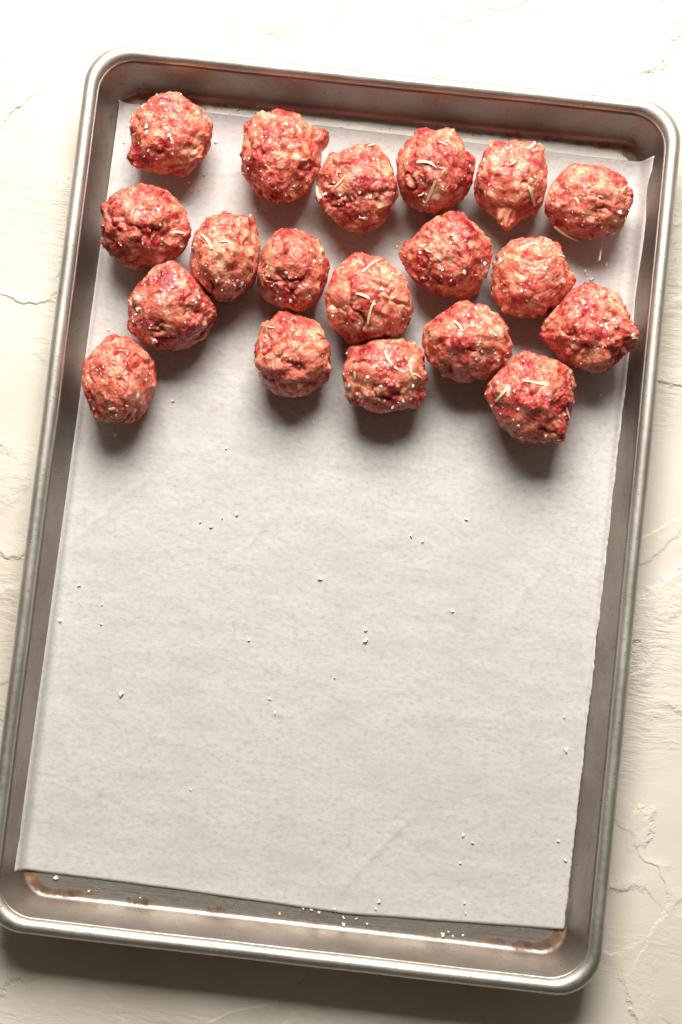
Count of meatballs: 19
